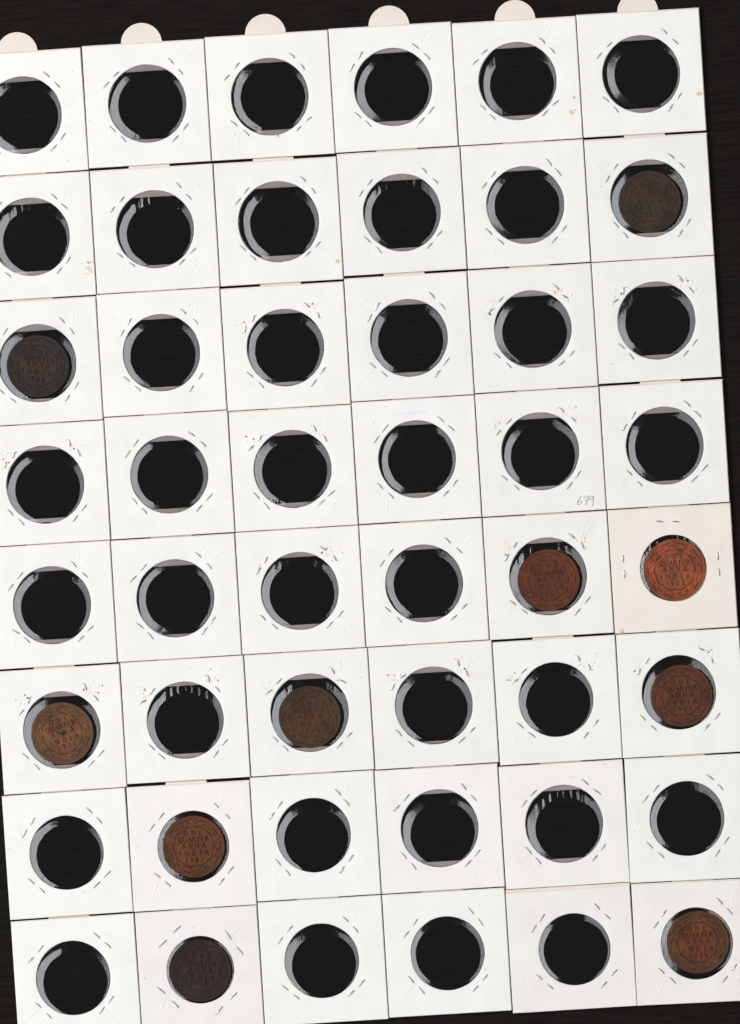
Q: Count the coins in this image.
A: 10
